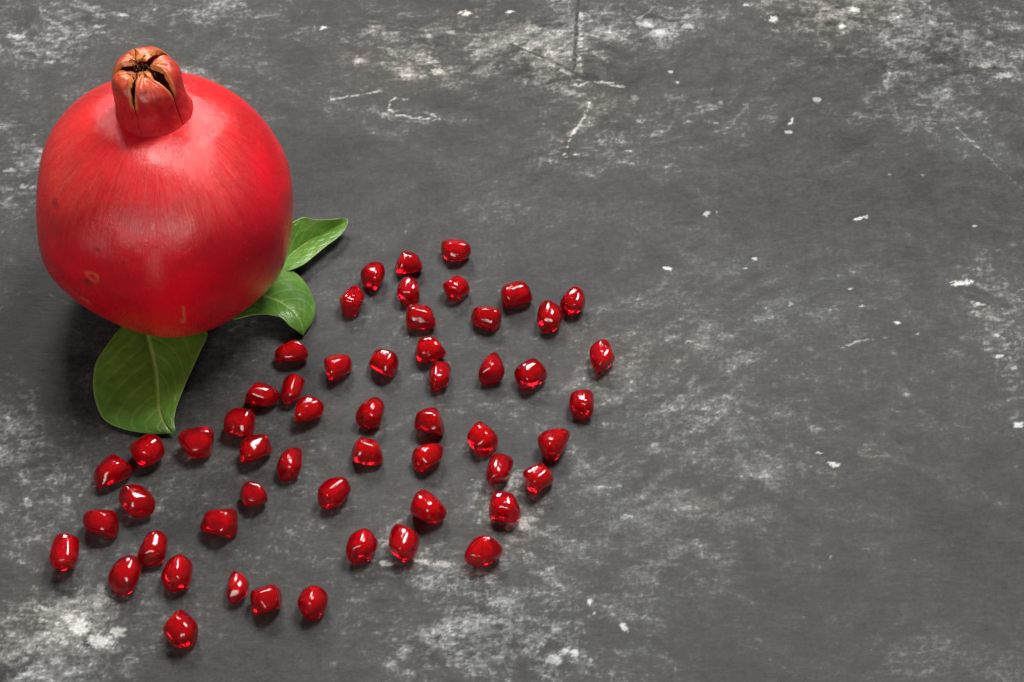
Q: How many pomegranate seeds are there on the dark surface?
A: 55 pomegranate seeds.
